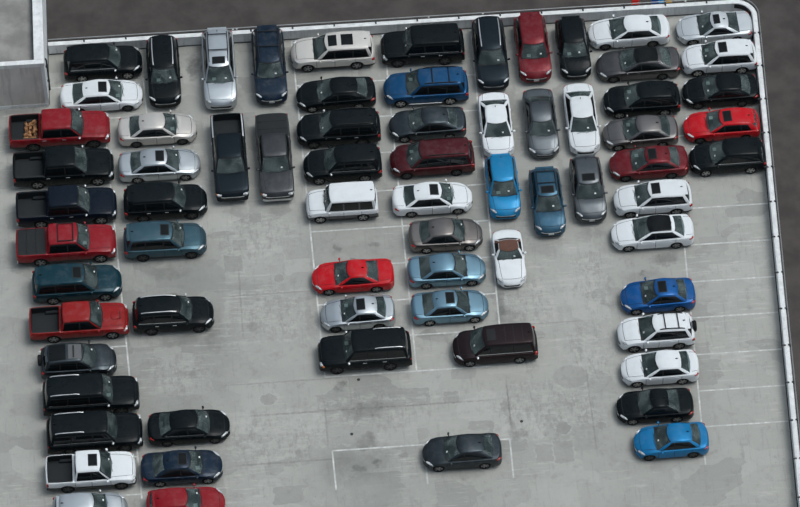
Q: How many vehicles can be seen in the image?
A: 71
